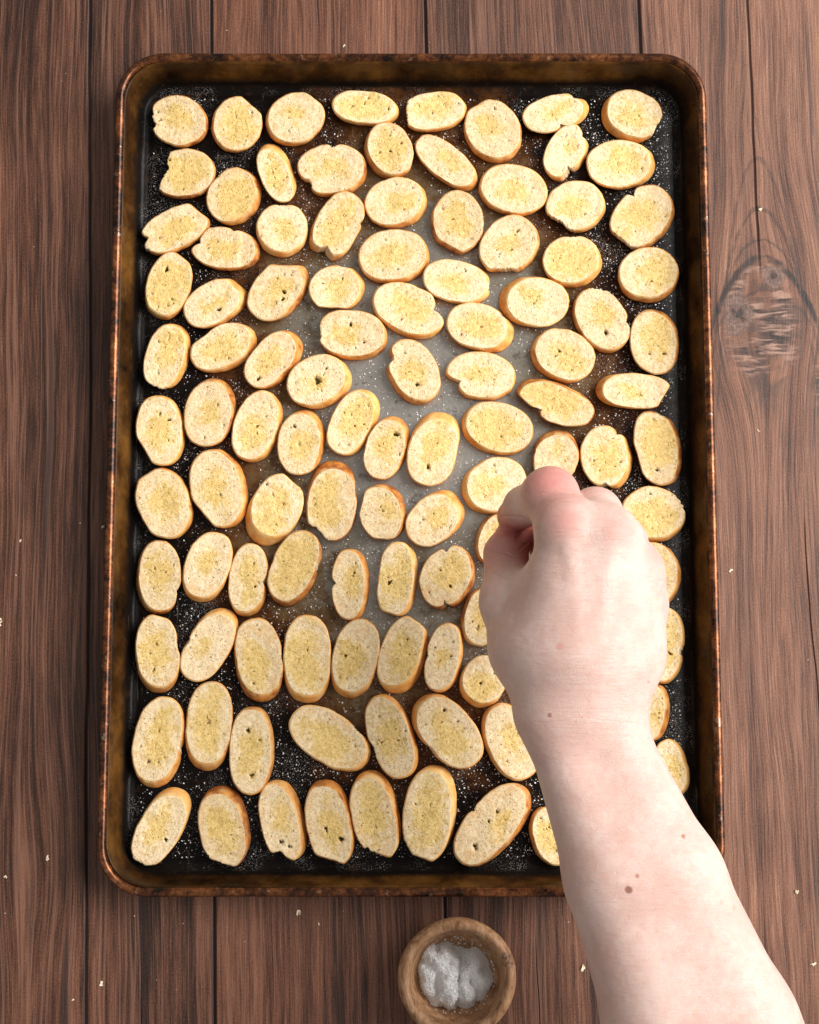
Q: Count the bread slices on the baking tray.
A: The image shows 104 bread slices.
